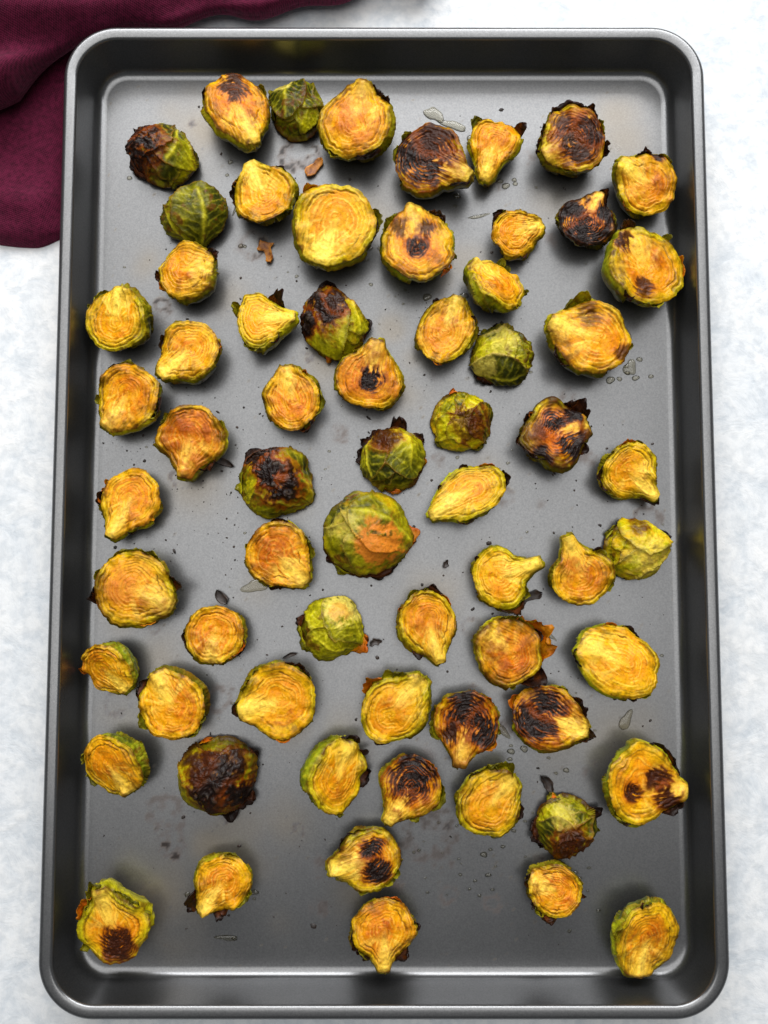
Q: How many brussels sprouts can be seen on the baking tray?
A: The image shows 65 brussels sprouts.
